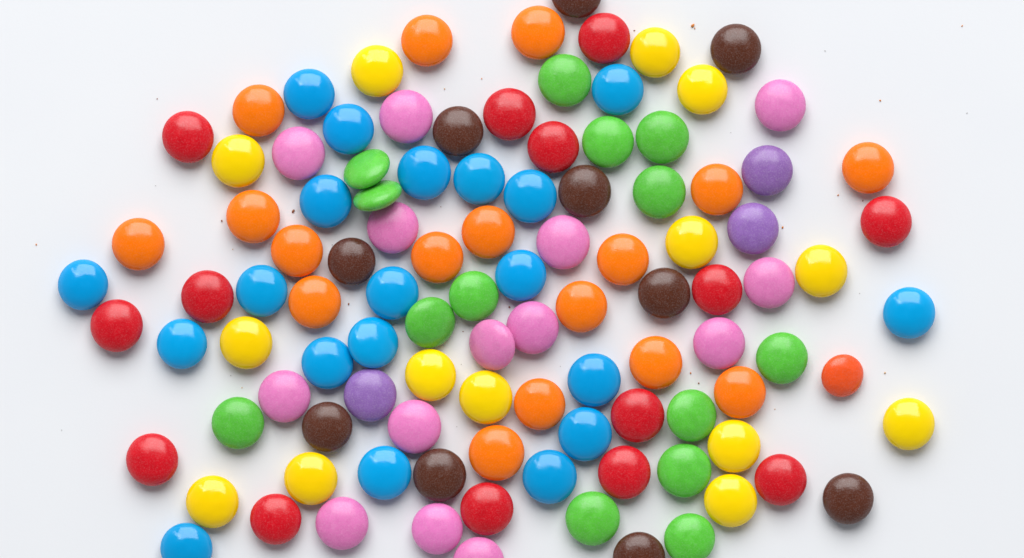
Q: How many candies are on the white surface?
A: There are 107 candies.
